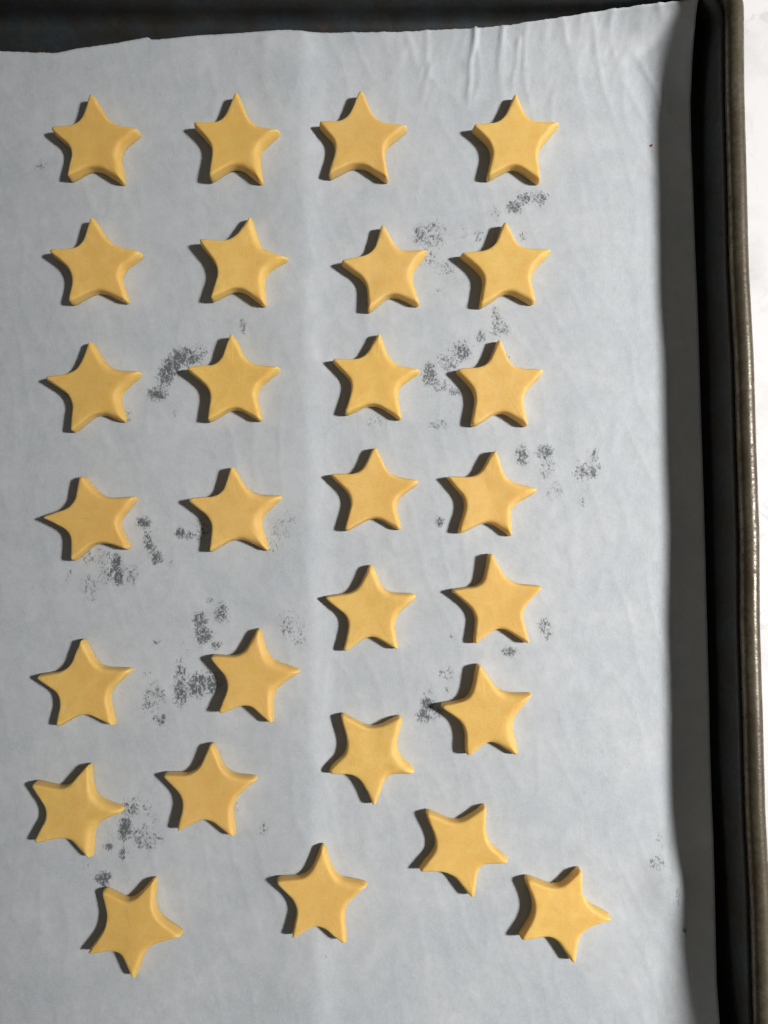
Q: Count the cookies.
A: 28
